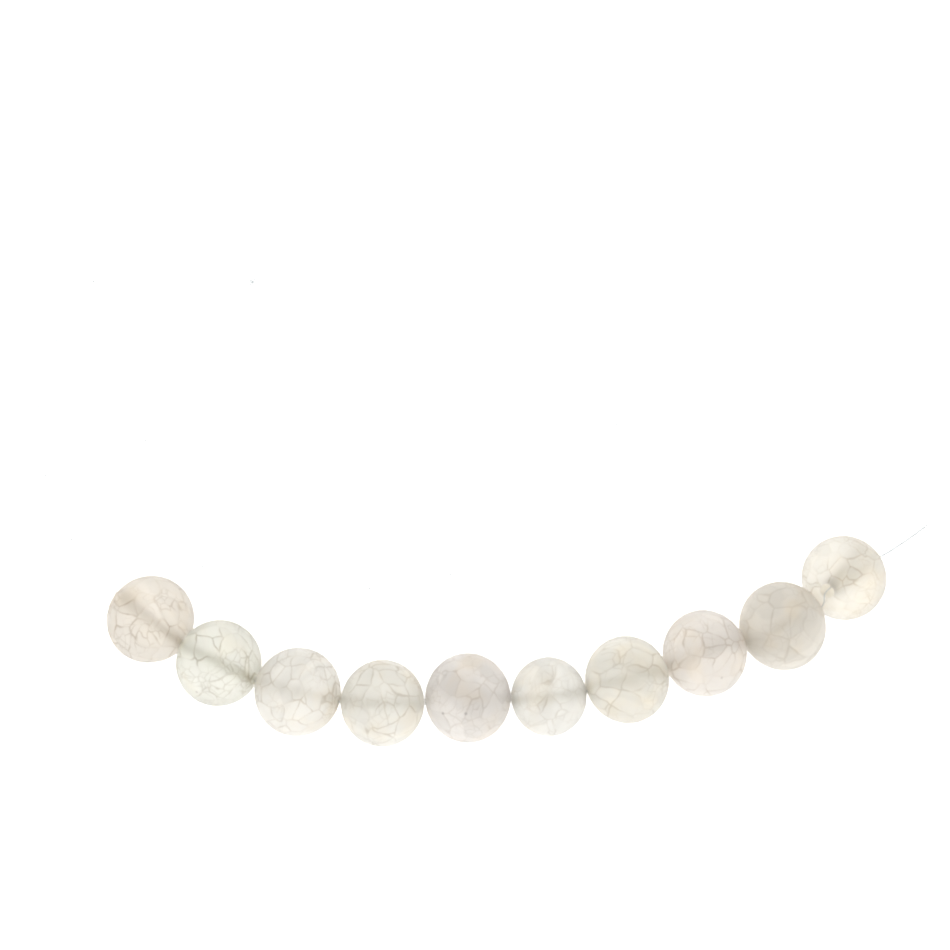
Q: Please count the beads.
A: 10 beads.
